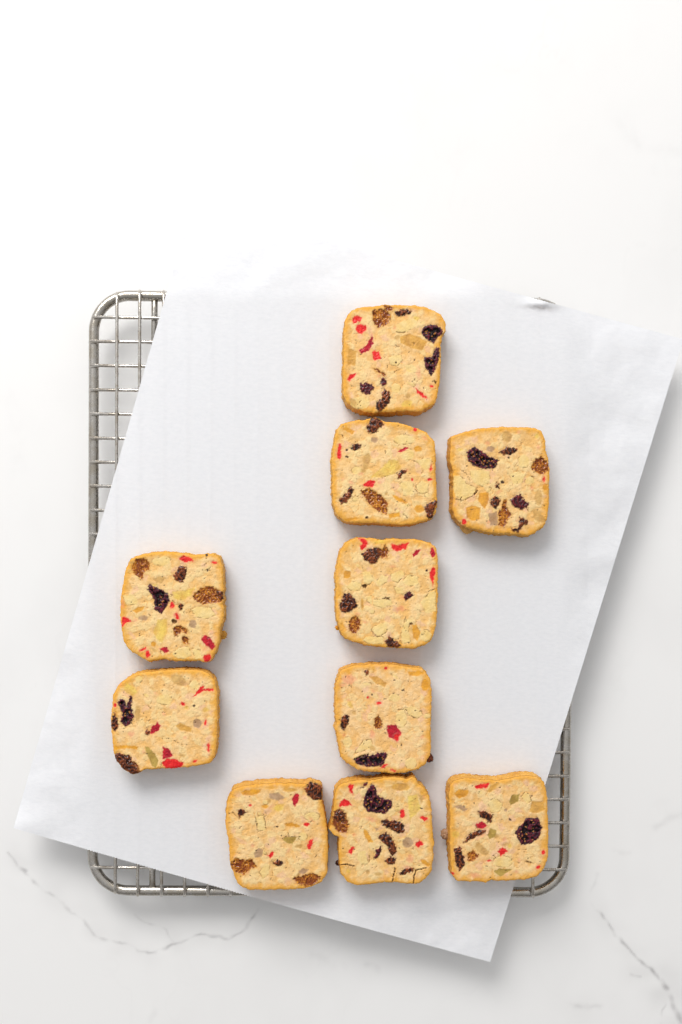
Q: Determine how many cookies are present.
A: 10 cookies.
